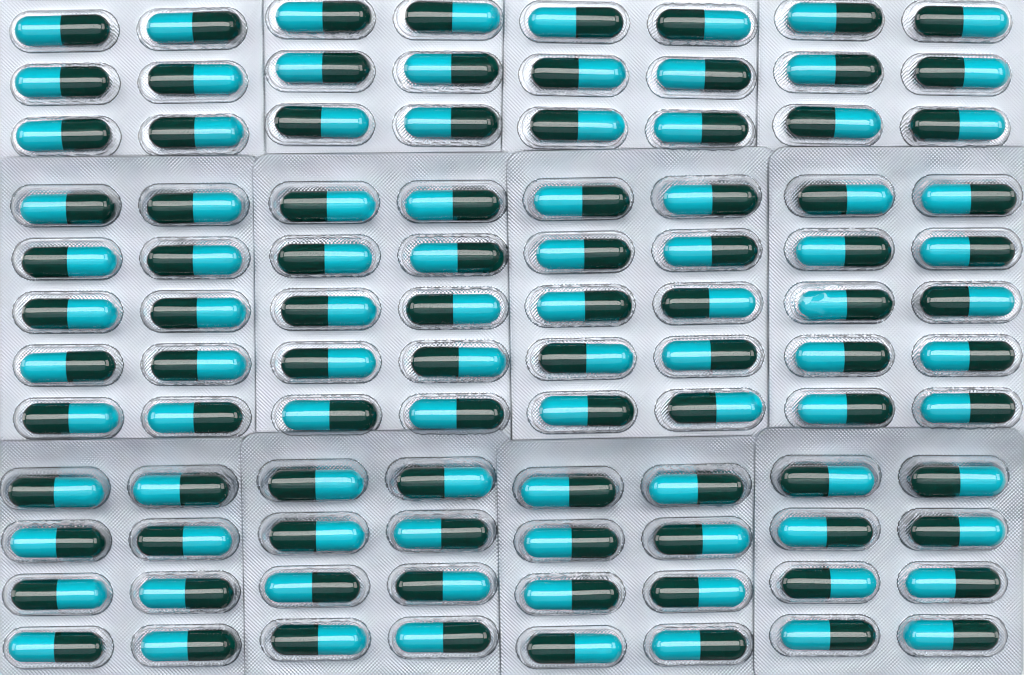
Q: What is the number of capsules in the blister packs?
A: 96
